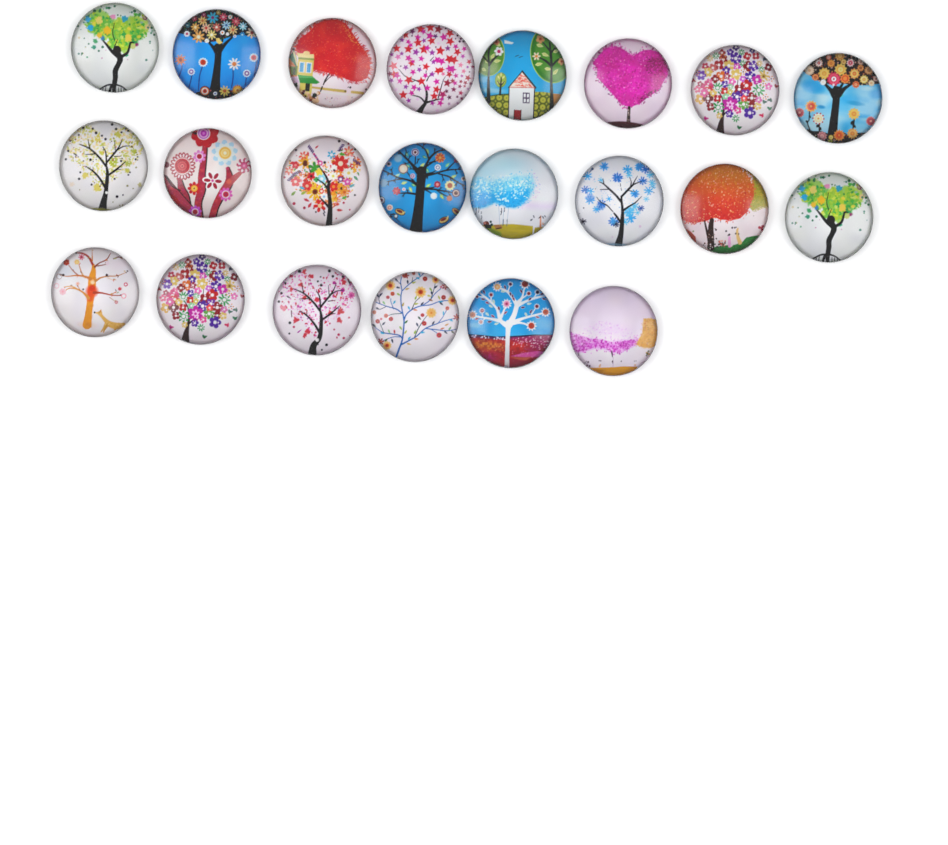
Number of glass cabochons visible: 22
